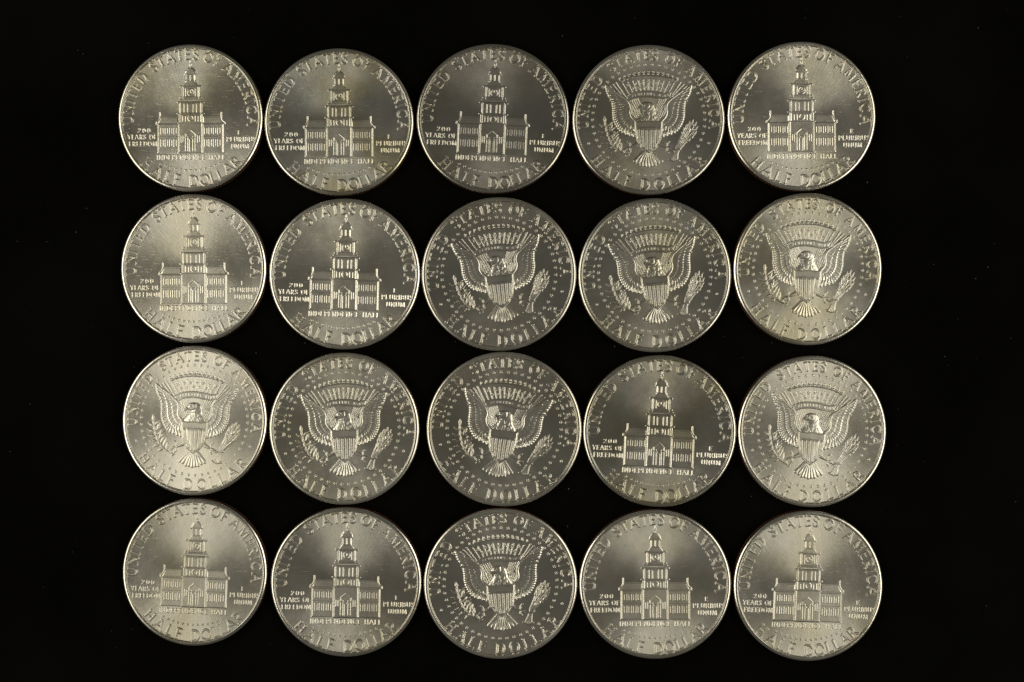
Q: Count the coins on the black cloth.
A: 20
